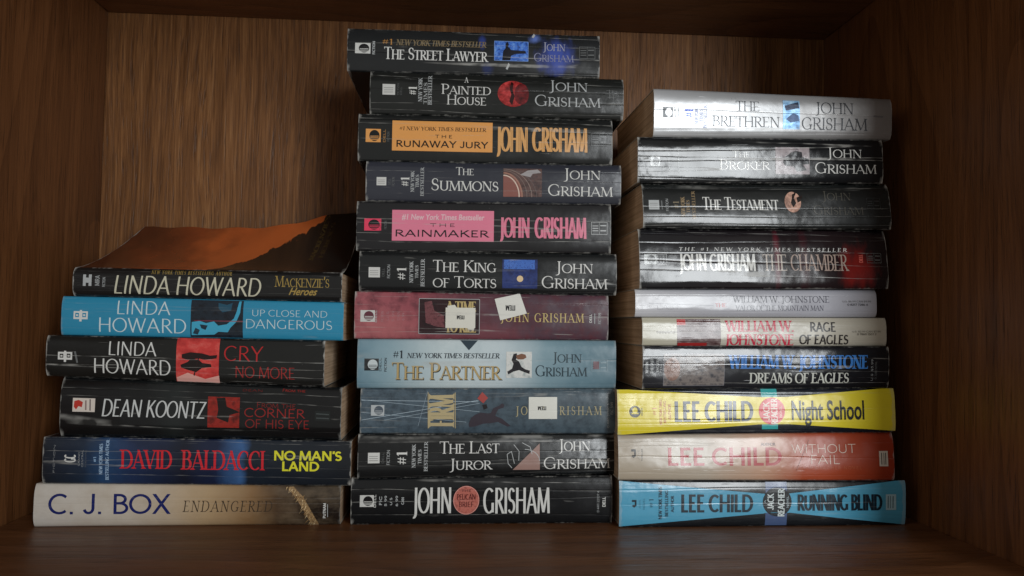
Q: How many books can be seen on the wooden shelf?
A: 27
